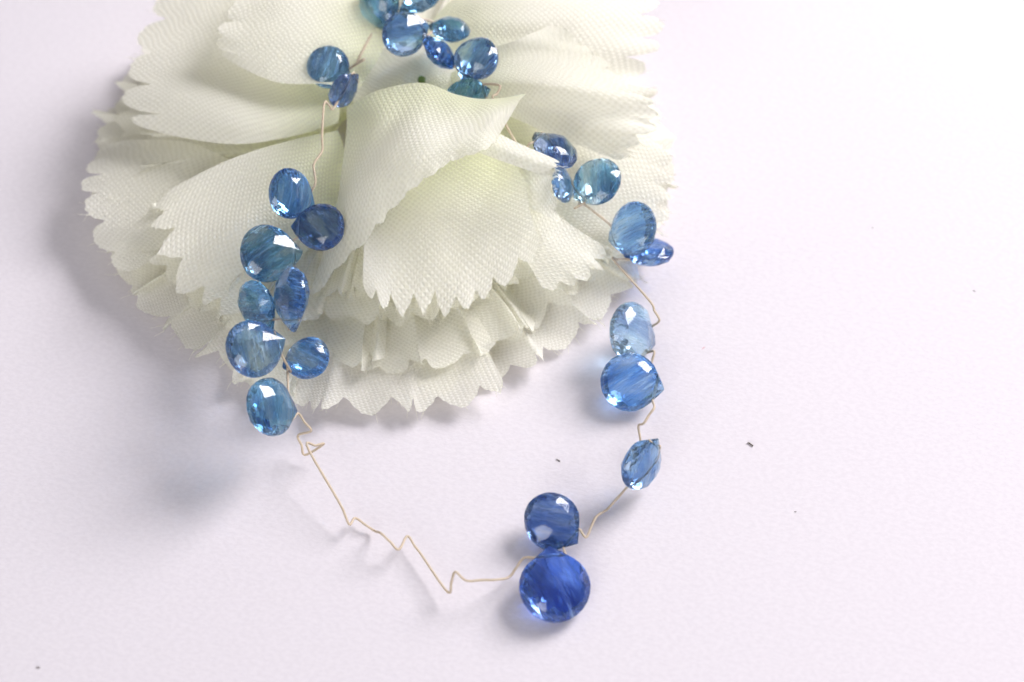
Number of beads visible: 27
